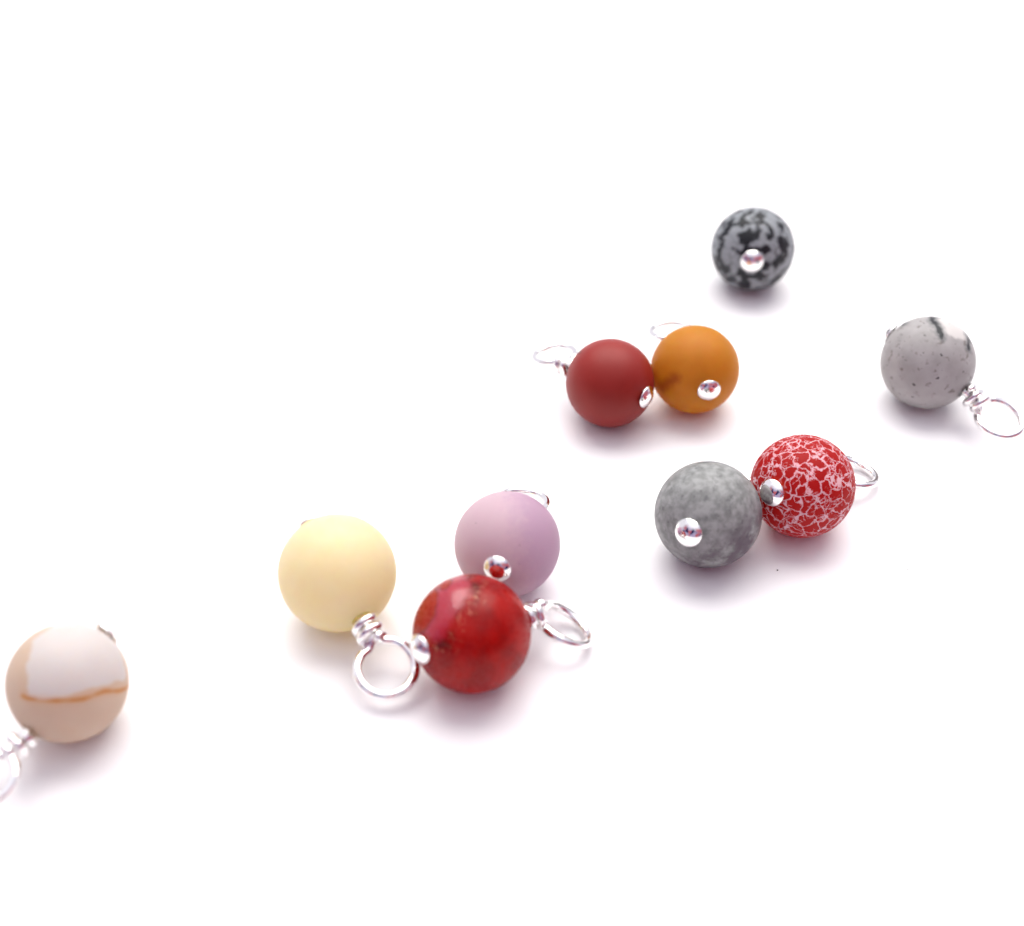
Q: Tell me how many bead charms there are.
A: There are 10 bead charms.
